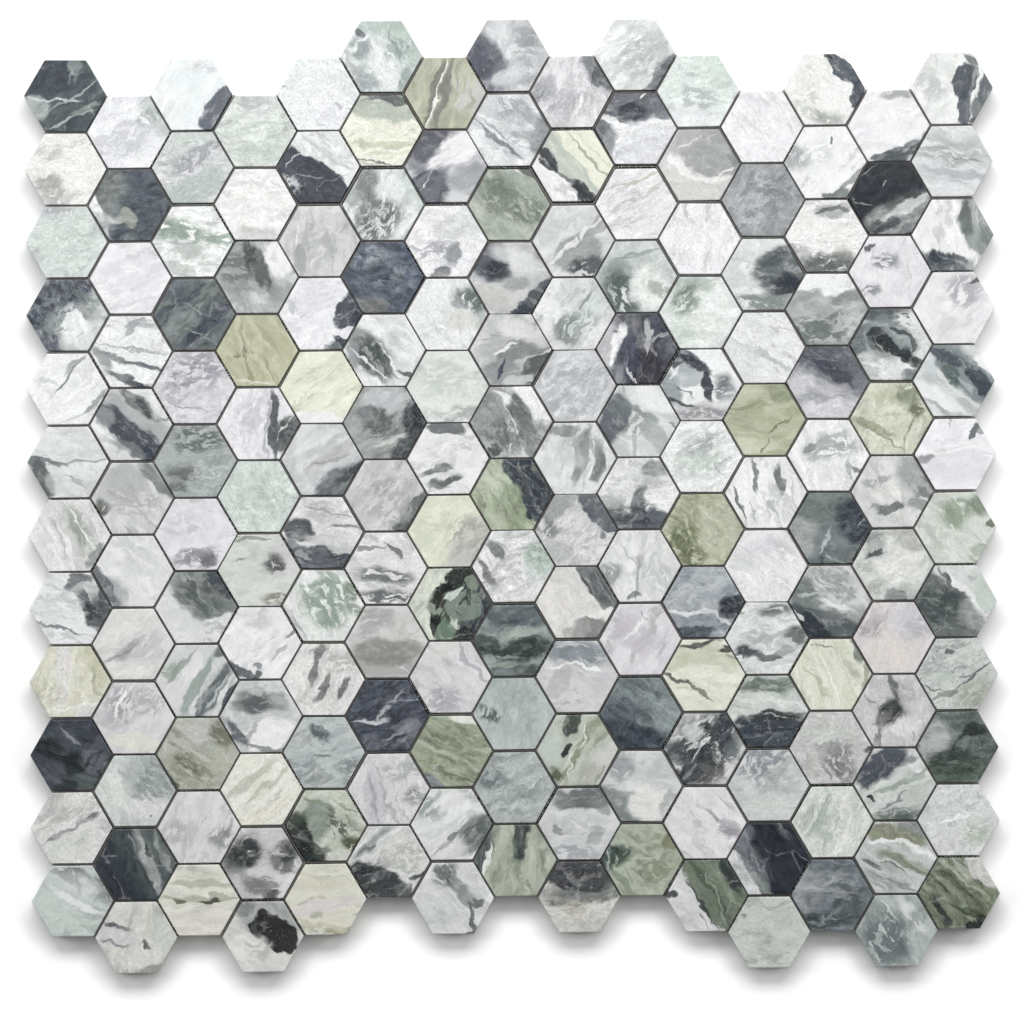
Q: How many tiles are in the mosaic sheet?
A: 180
